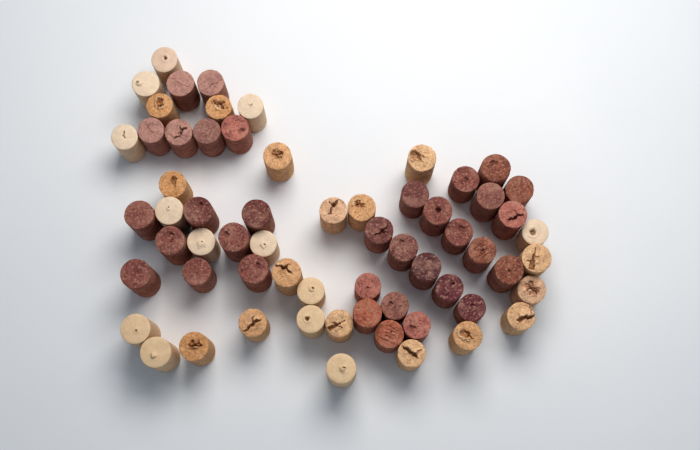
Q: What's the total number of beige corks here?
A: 29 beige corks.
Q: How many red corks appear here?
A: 34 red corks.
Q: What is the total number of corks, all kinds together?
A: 63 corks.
